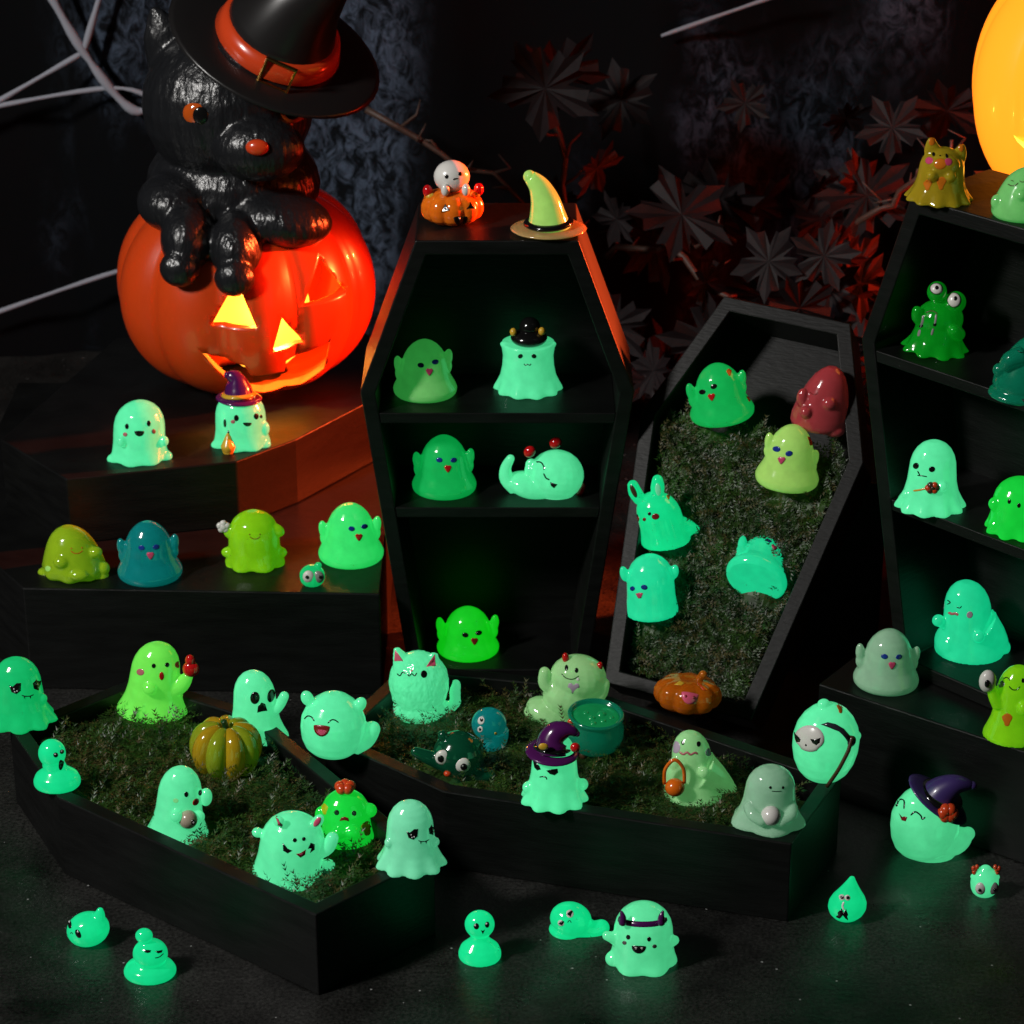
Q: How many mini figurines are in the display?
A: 57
